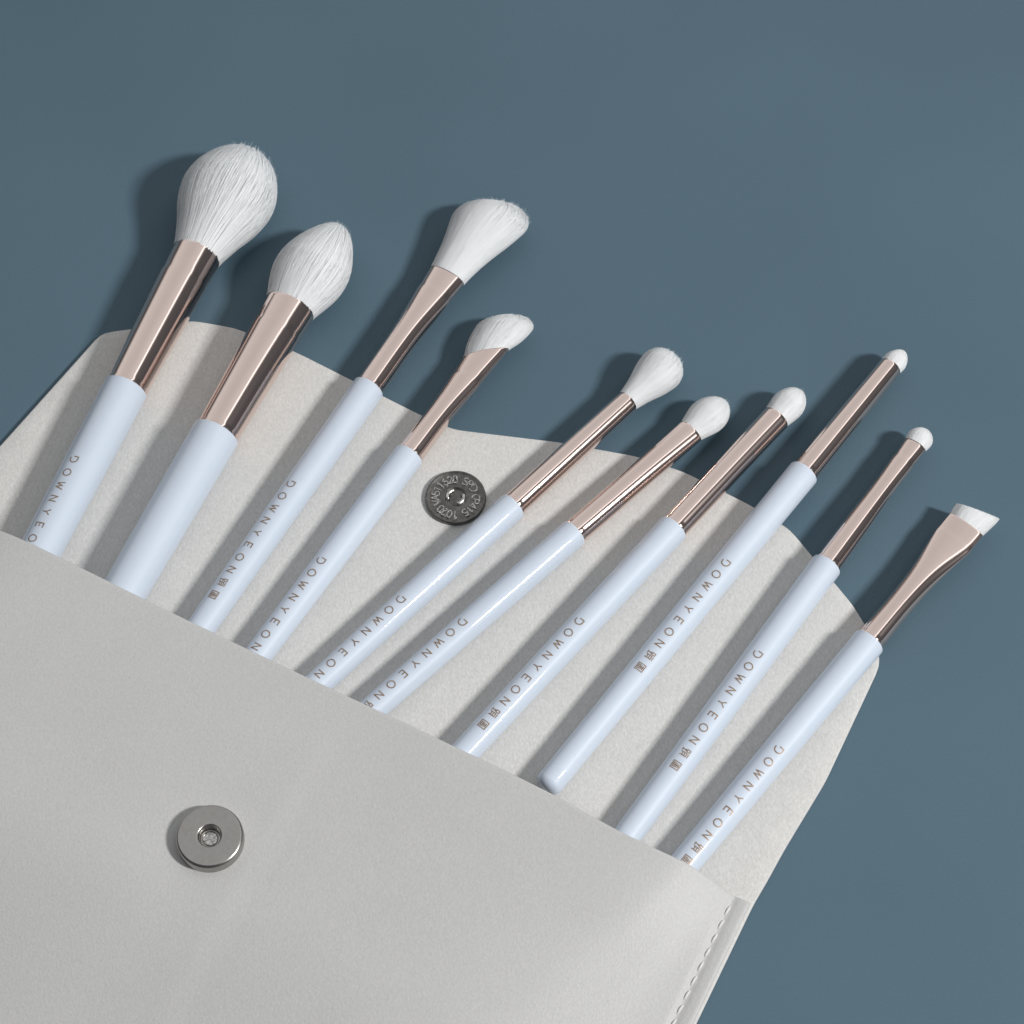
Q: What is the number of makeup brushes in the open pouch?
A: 10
